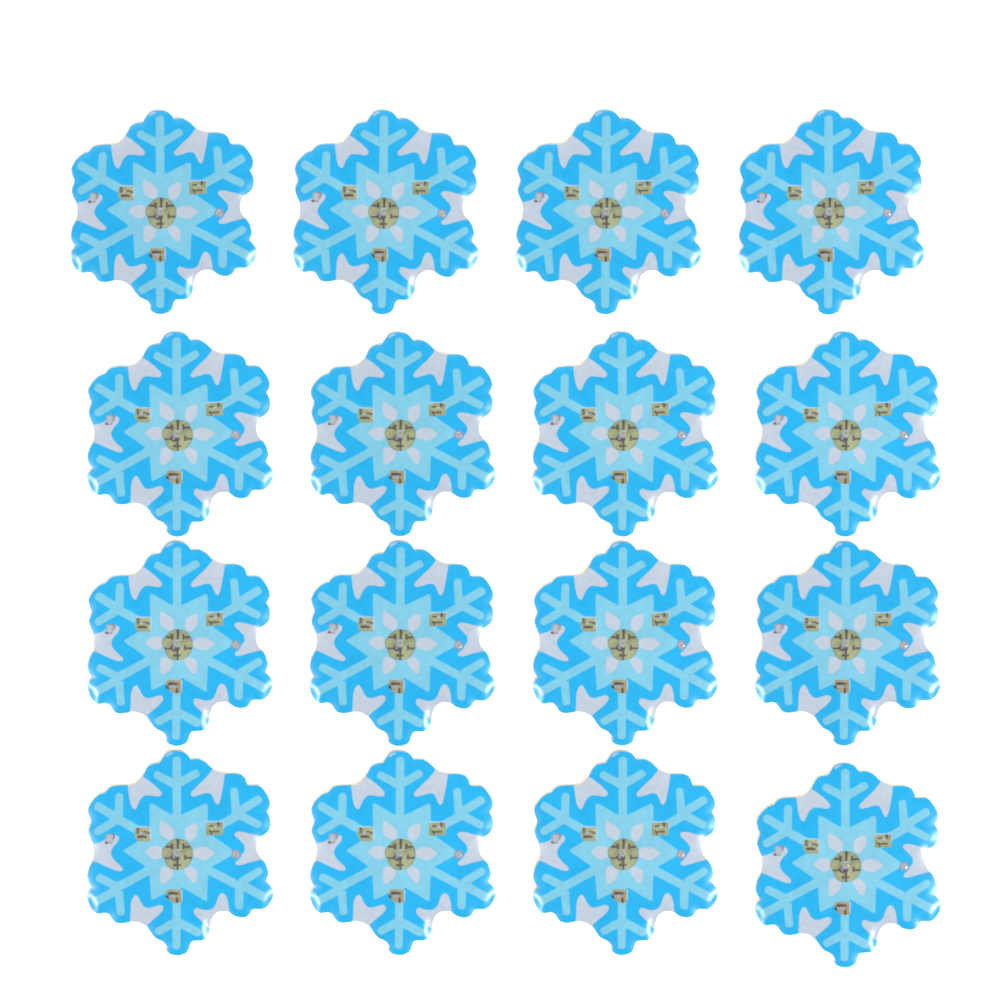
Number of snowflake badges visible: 16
